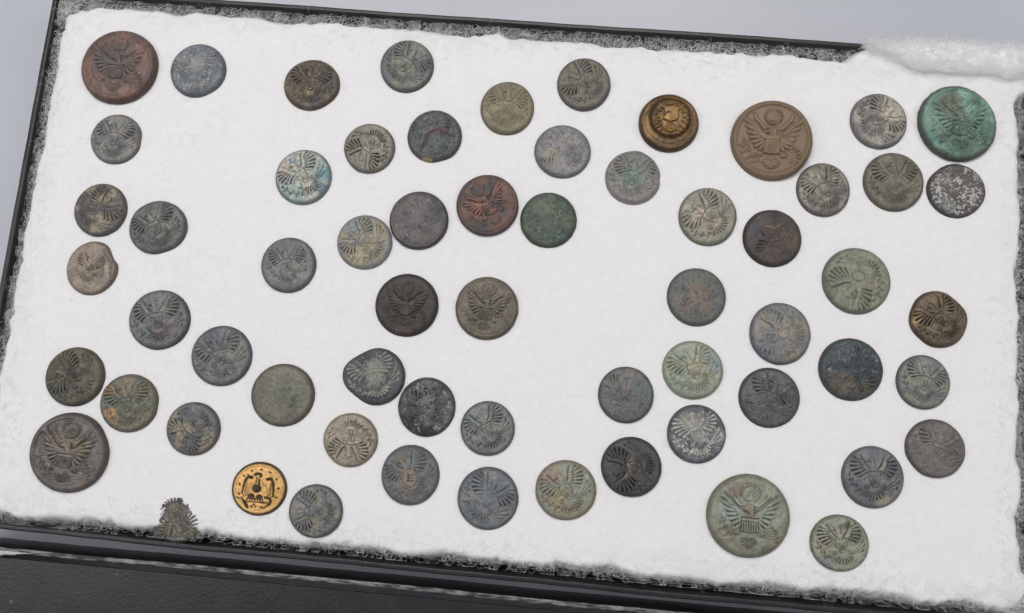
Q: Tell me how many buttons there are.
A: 63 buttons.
